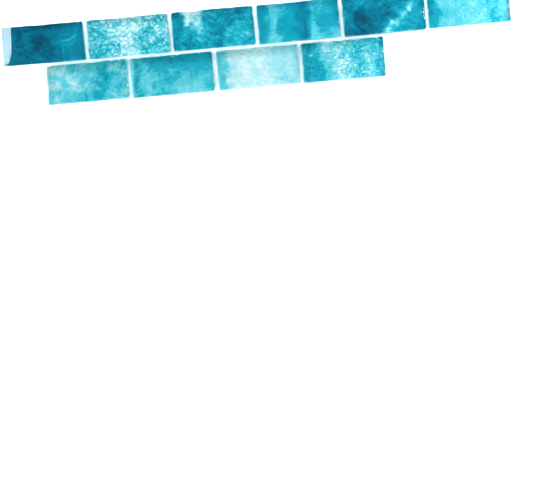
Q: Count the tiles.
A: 10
